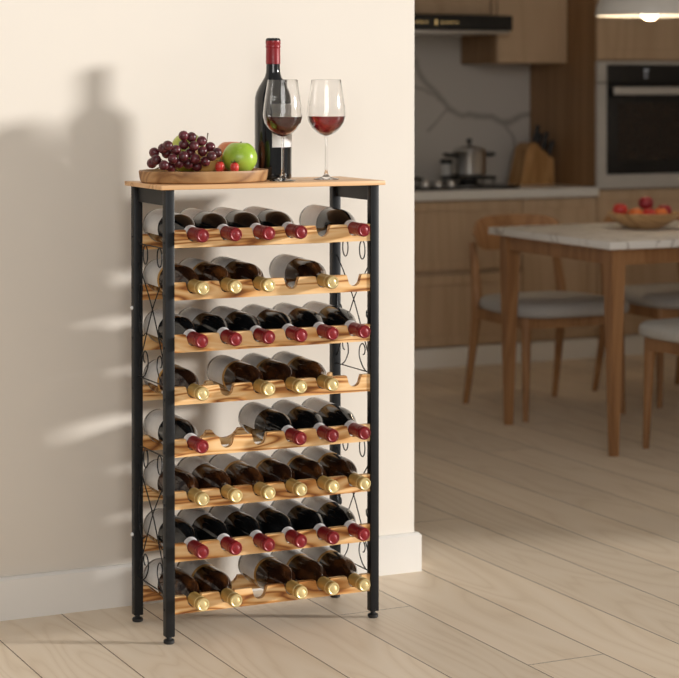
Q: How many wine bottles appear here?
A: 41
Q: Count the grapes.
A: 26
